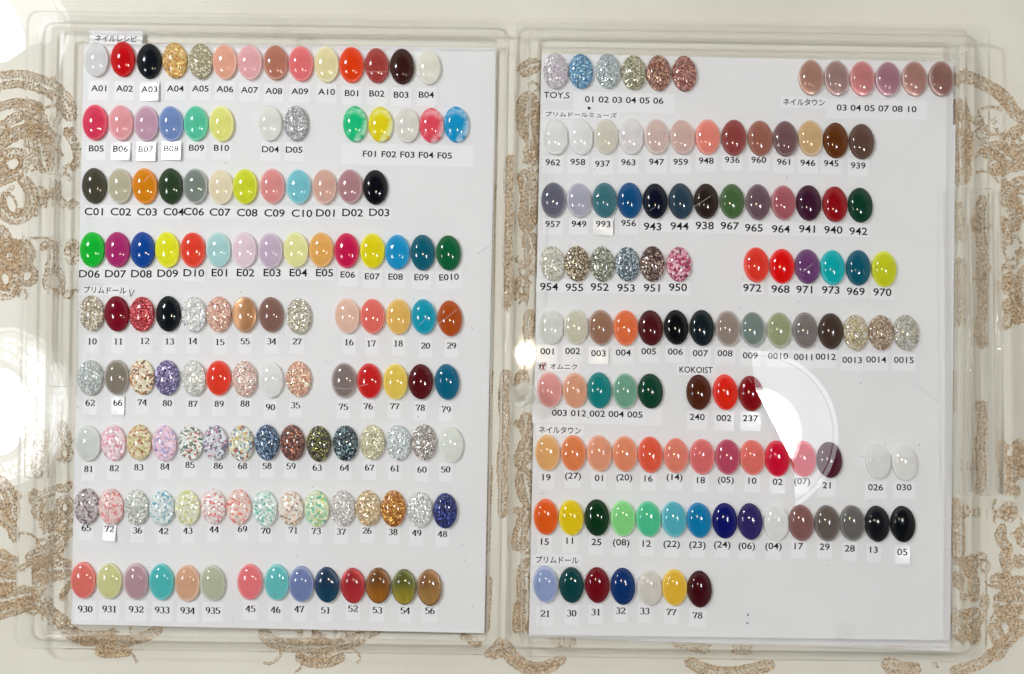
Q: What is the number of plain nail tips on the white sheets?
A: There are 178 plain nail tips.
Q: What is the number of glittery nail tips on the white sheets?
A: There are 57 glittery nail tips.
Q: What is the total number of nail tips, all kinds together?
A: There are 235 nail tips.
